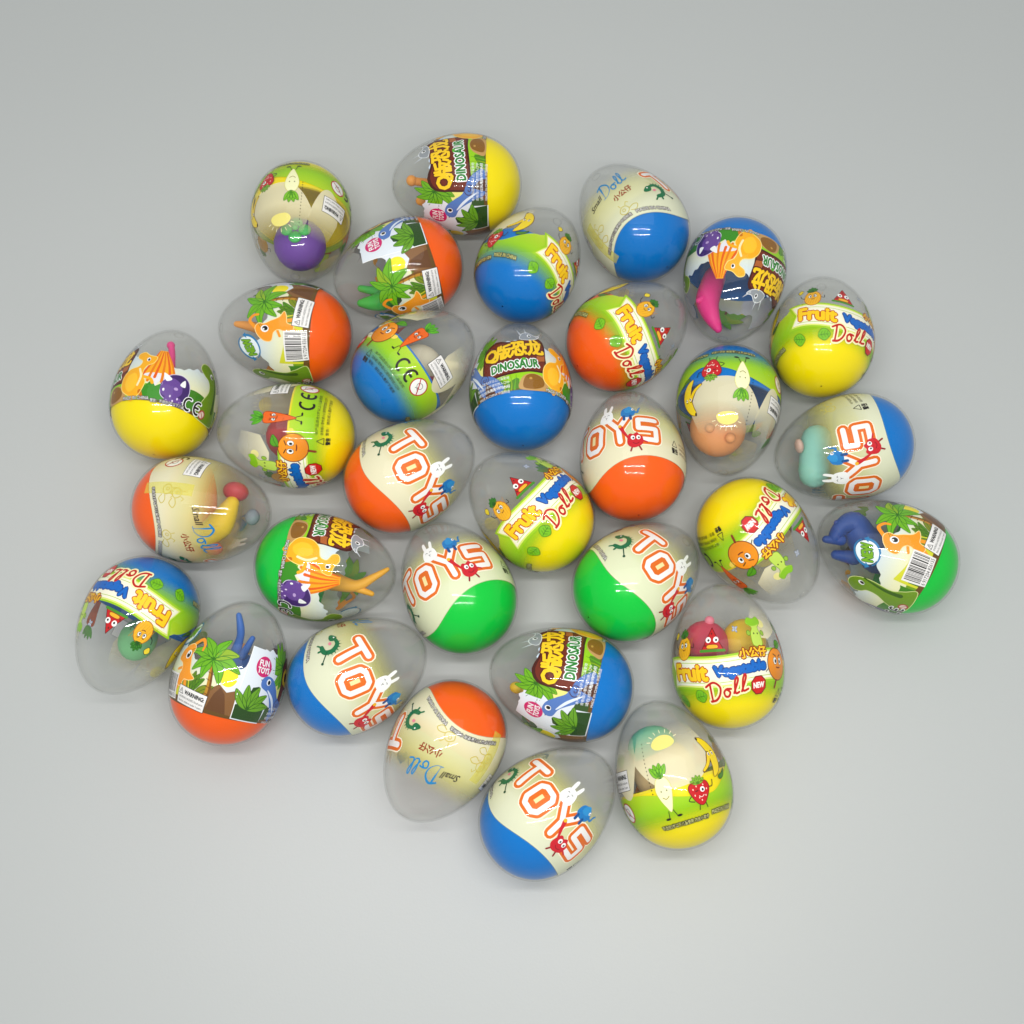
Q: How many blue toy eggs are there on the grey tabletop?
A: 11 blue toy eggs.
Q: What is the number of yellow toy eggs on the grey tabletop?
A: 9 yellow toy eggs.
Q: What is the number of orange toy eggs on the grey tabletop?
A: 8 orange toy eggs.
